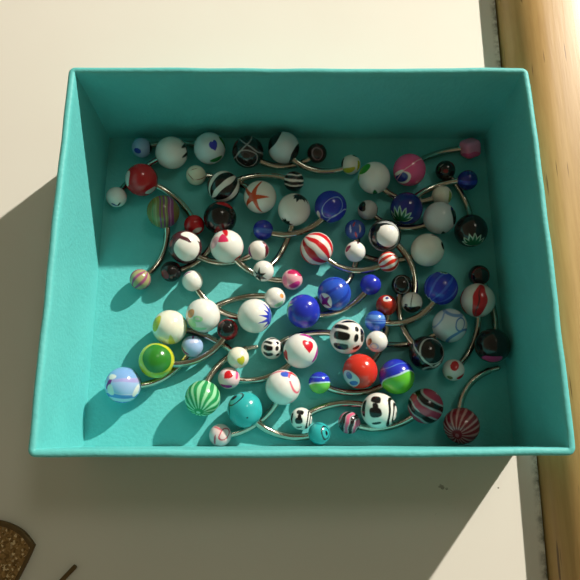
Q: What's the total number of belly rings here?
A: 43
